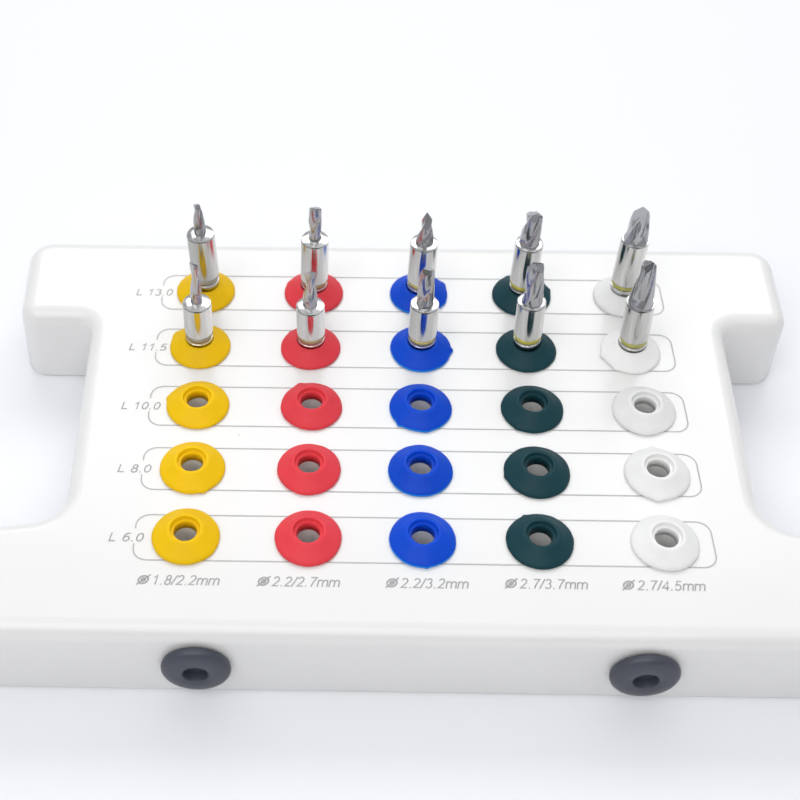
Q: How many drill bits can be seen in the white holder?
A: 10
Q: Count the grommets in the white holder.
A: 25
